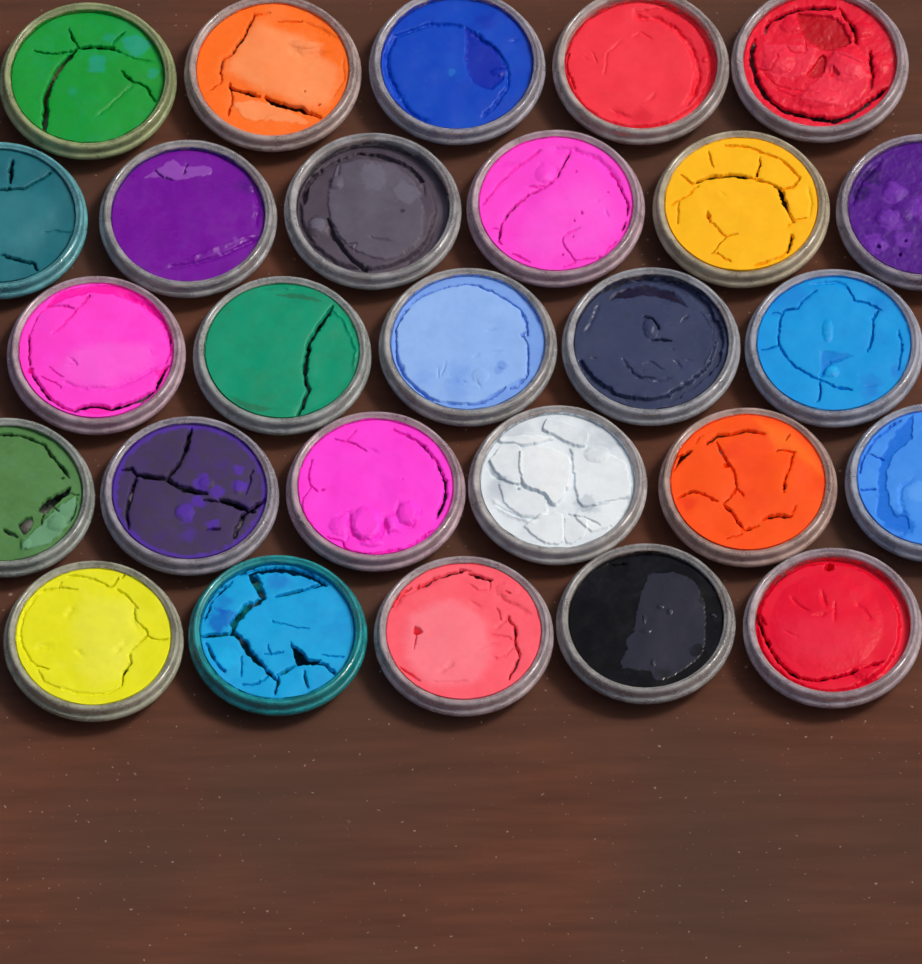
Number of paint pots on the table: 27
